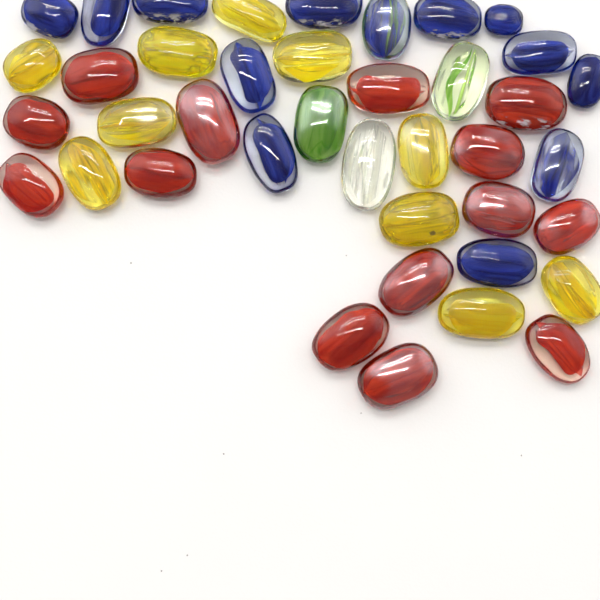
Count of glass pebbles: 40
